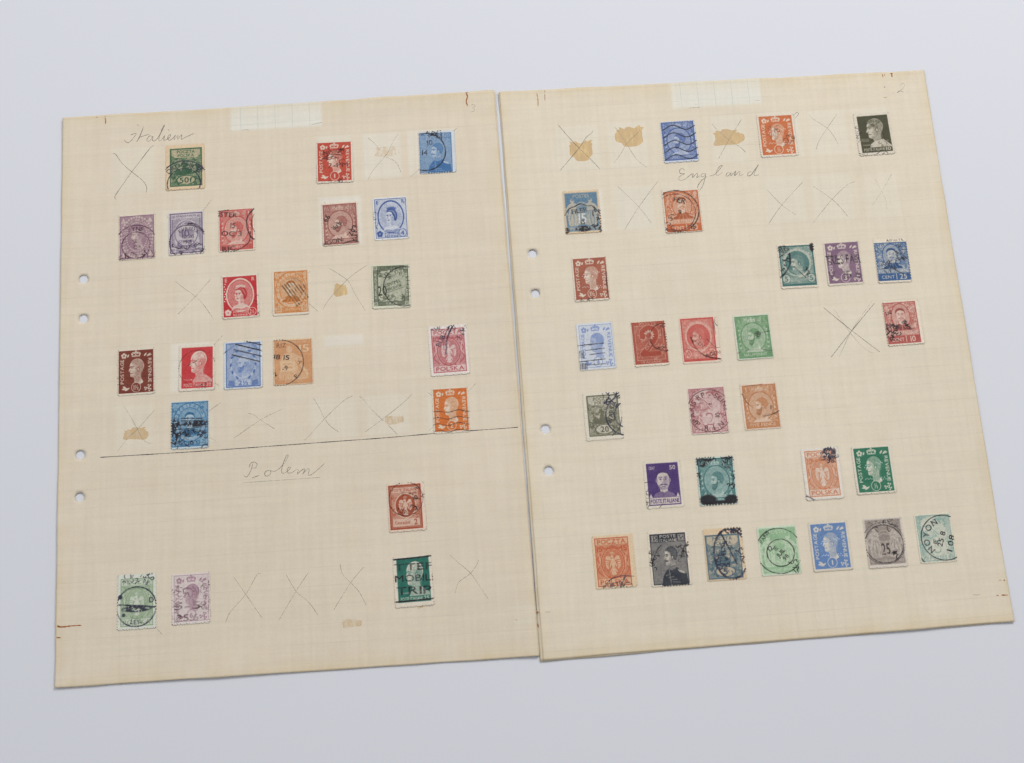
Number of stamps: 50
